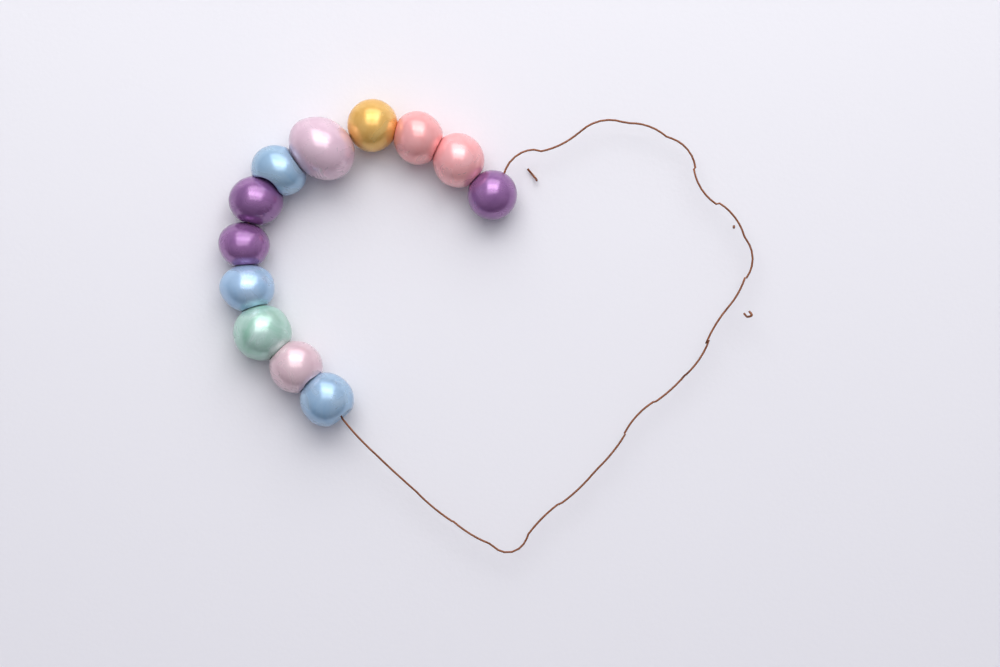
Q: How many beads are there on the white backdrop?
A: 12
